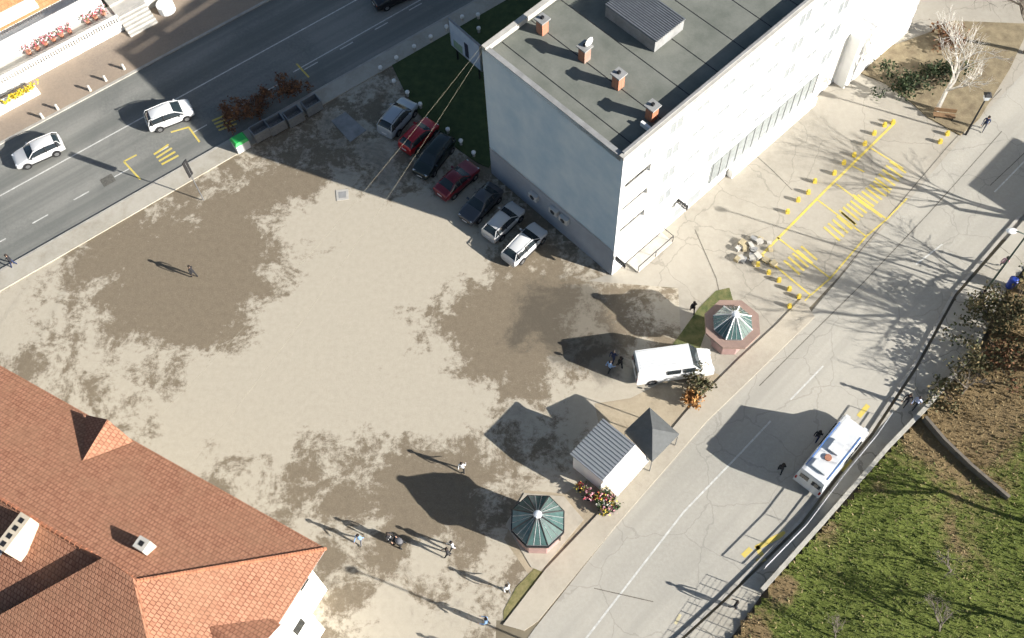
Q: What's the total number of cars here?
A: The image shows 10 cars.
